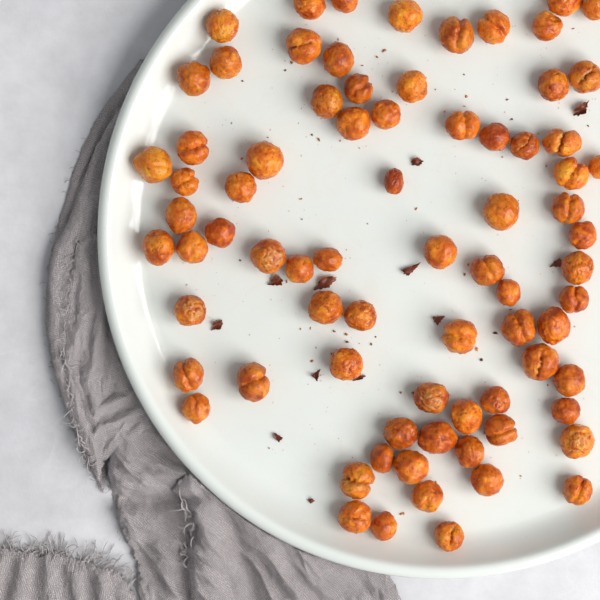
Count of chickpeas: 77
